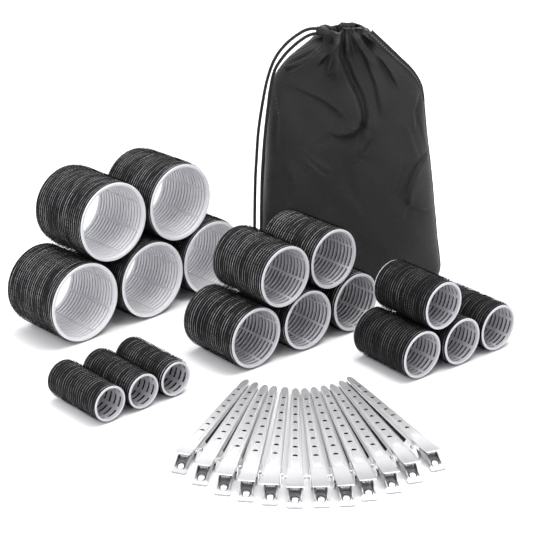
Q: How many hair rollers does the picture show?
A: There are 17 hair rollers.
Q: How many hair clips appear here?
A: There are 12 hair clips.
